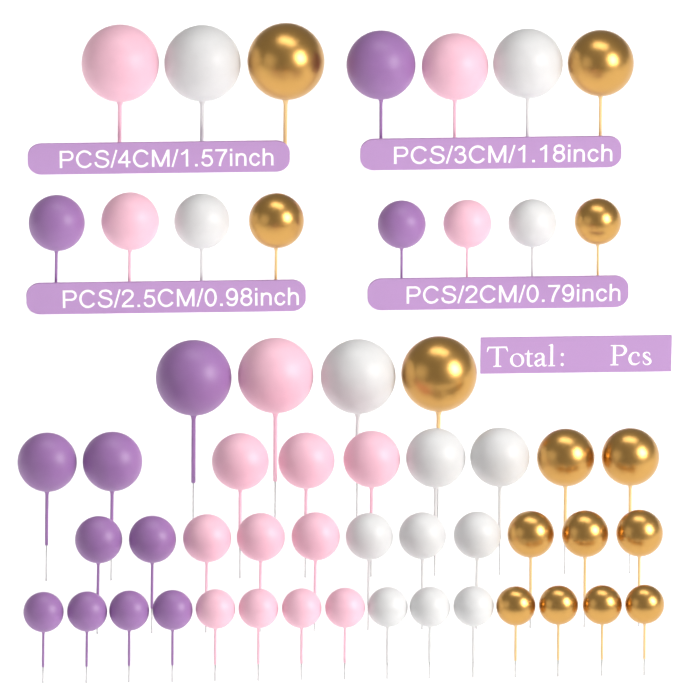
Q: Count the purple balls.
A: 12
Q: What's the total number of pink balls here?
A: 15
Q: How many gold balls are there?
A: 14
